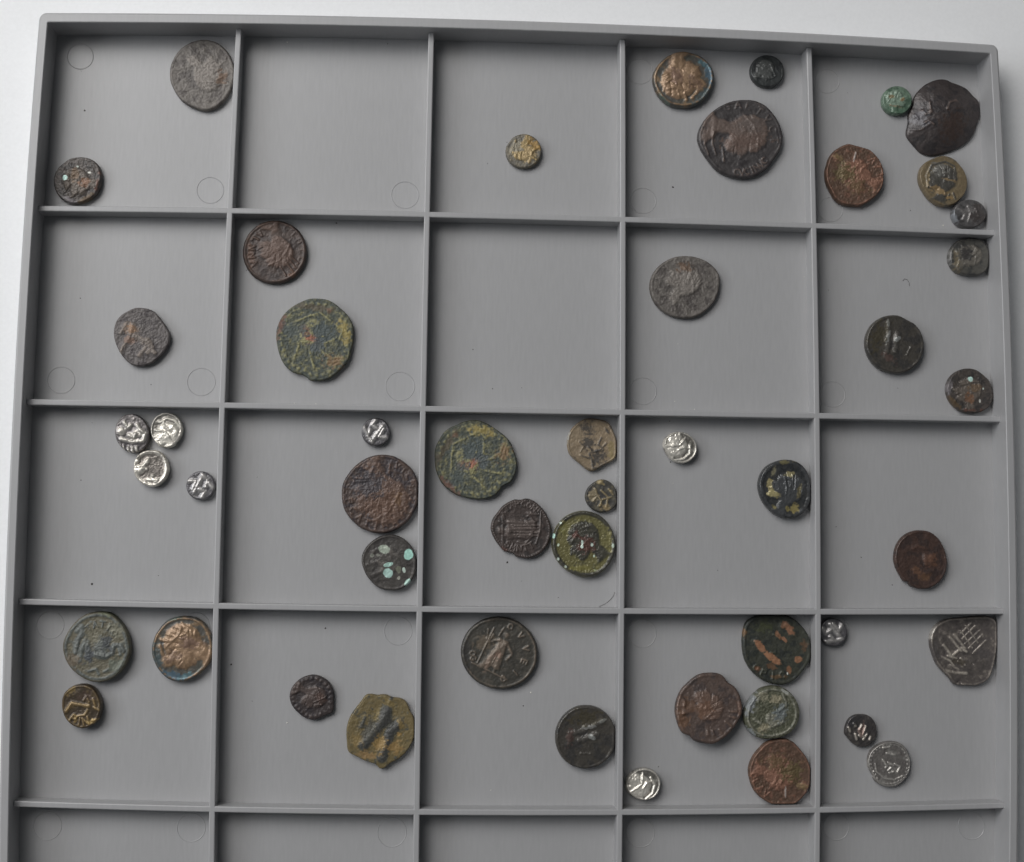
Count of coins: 49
